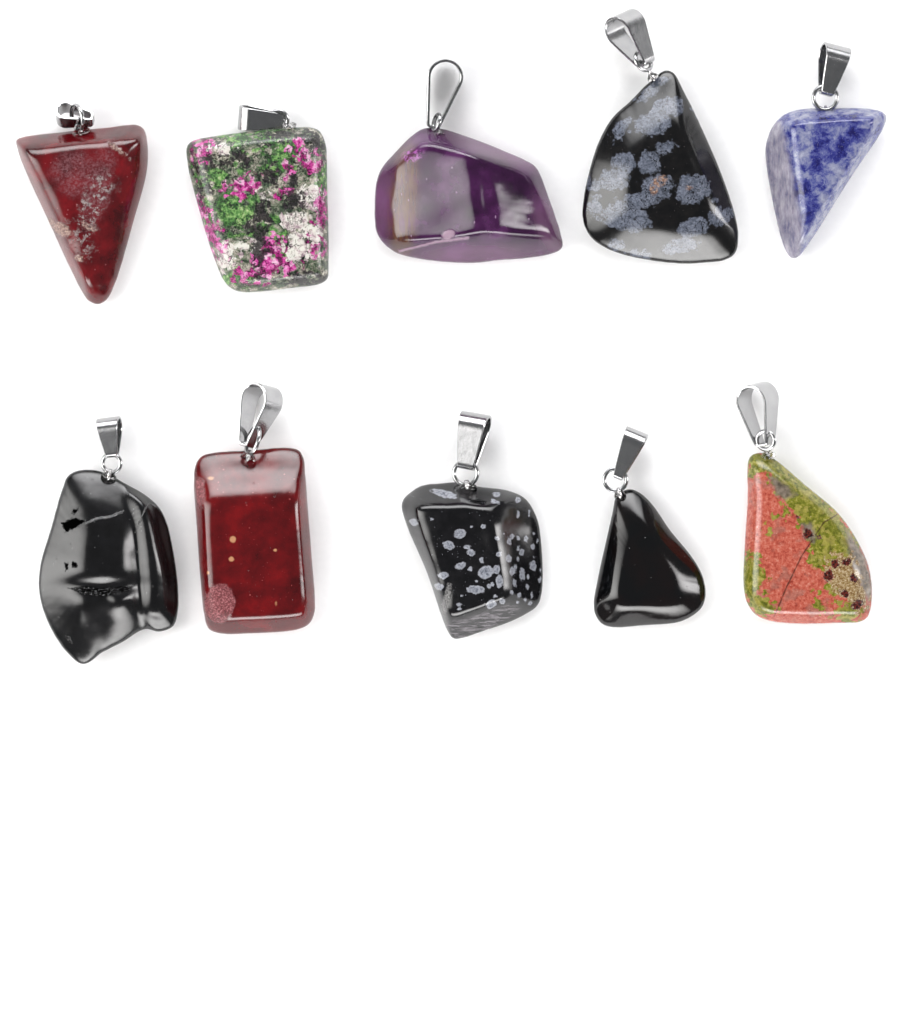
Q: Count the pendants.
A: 10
